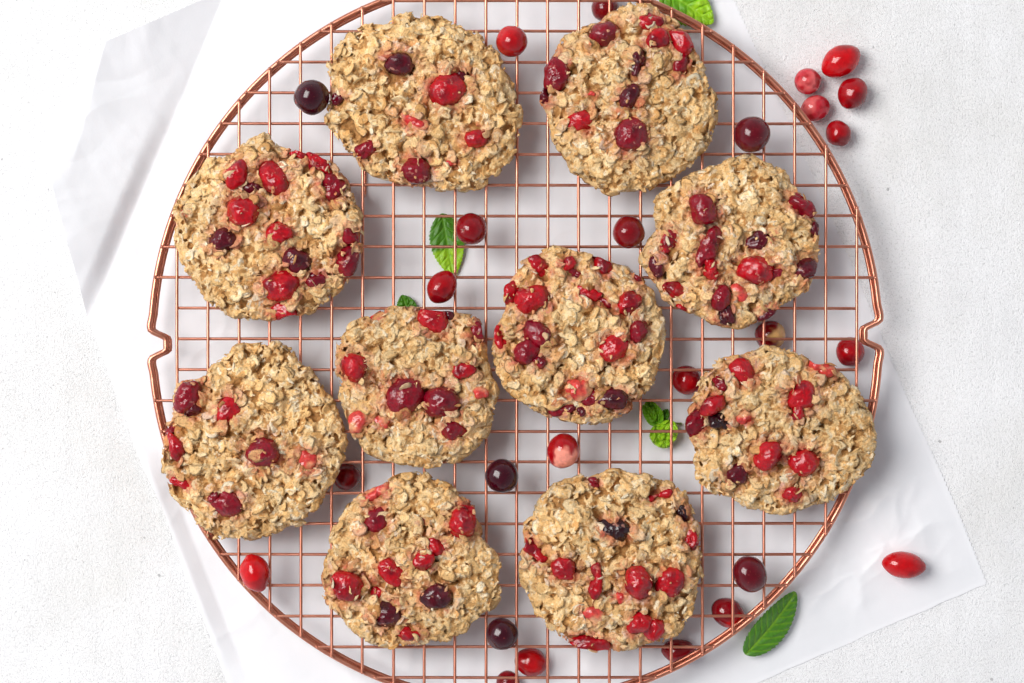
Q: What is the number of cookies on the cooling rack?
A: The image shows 10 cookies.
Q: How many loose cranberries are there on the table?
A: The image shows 26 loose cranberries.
